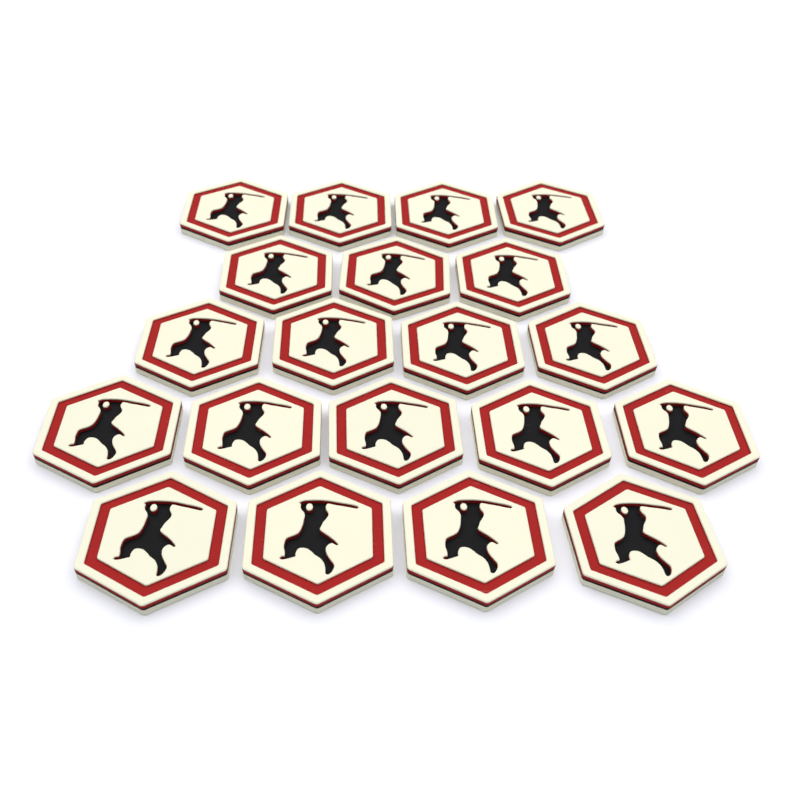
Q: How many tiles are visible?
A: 20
